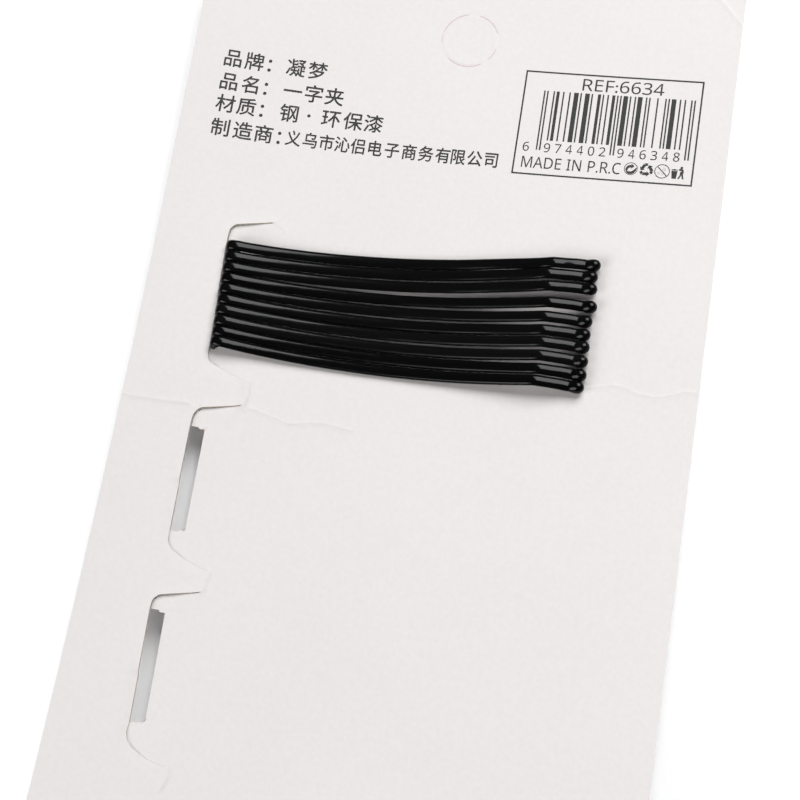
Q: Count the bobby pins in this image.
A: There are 10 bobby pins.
